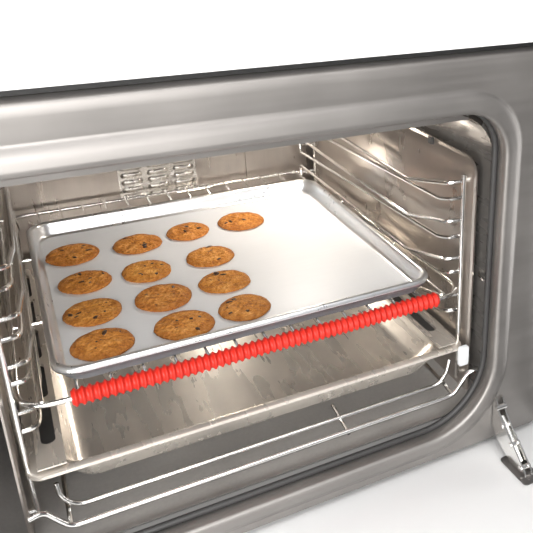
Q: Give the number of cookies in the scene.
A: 13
